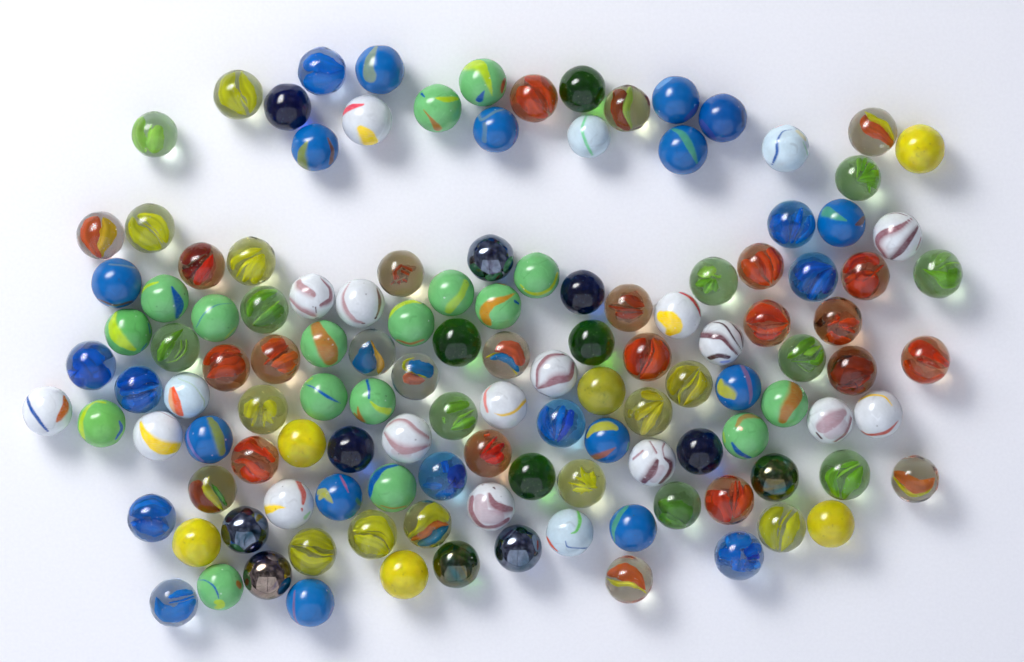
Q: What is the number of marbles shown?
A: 127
